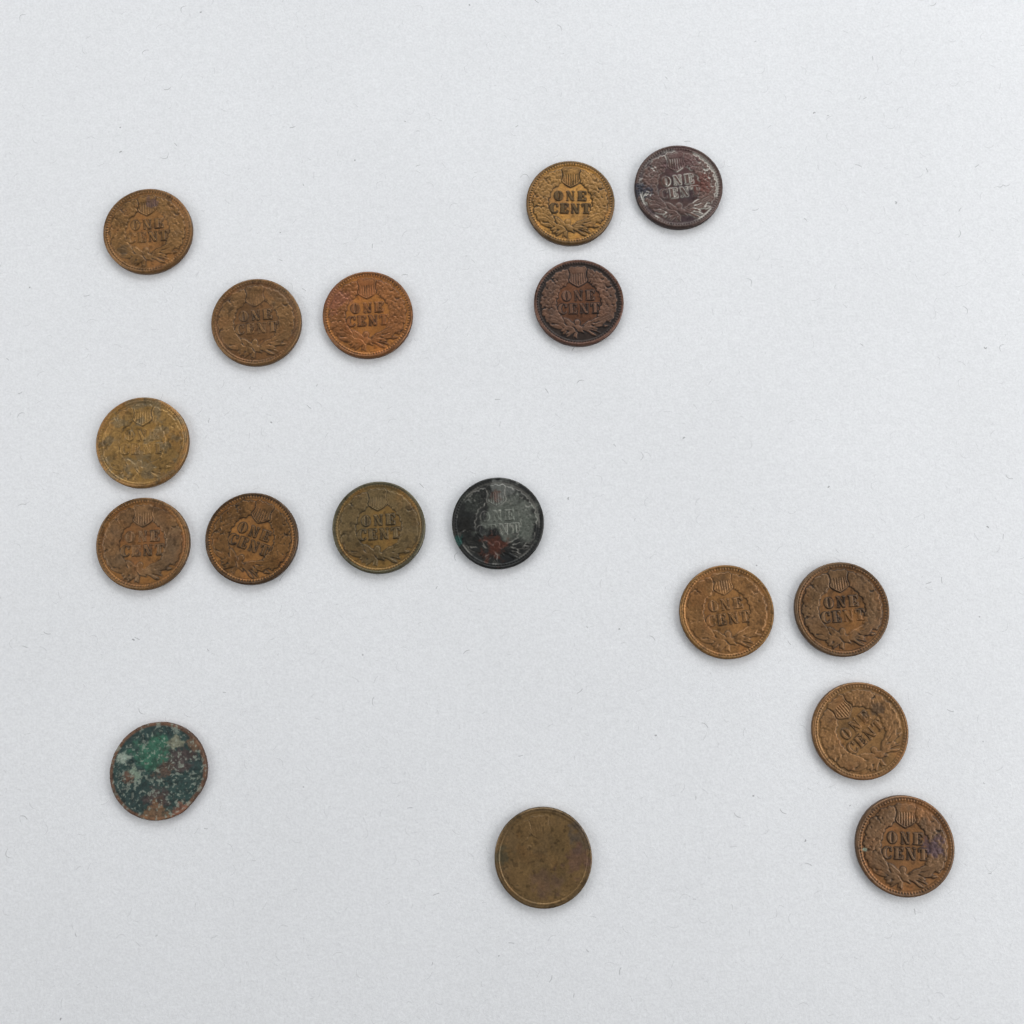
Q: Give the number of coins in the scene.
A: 17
